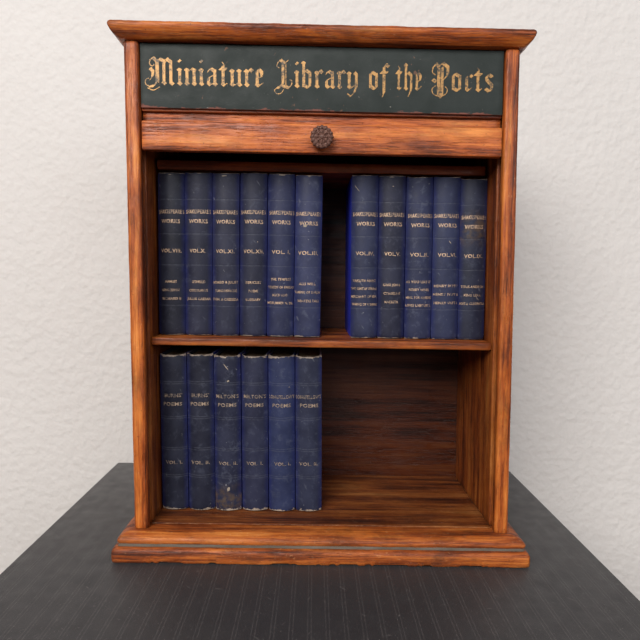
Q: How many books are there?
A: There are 17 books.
